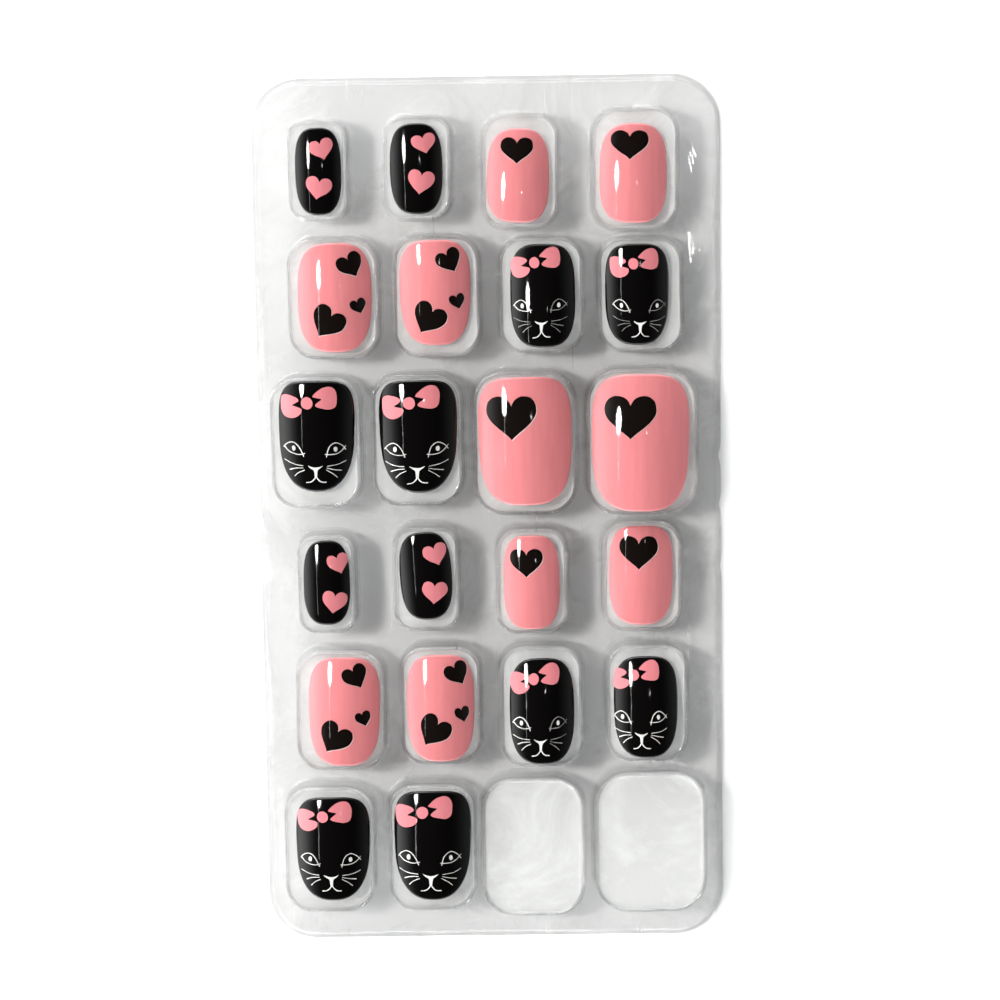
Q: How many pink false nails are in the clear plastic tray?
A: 10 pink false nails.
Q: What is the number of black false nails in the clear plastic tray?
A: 12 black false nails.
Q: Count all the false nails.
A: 22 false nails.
